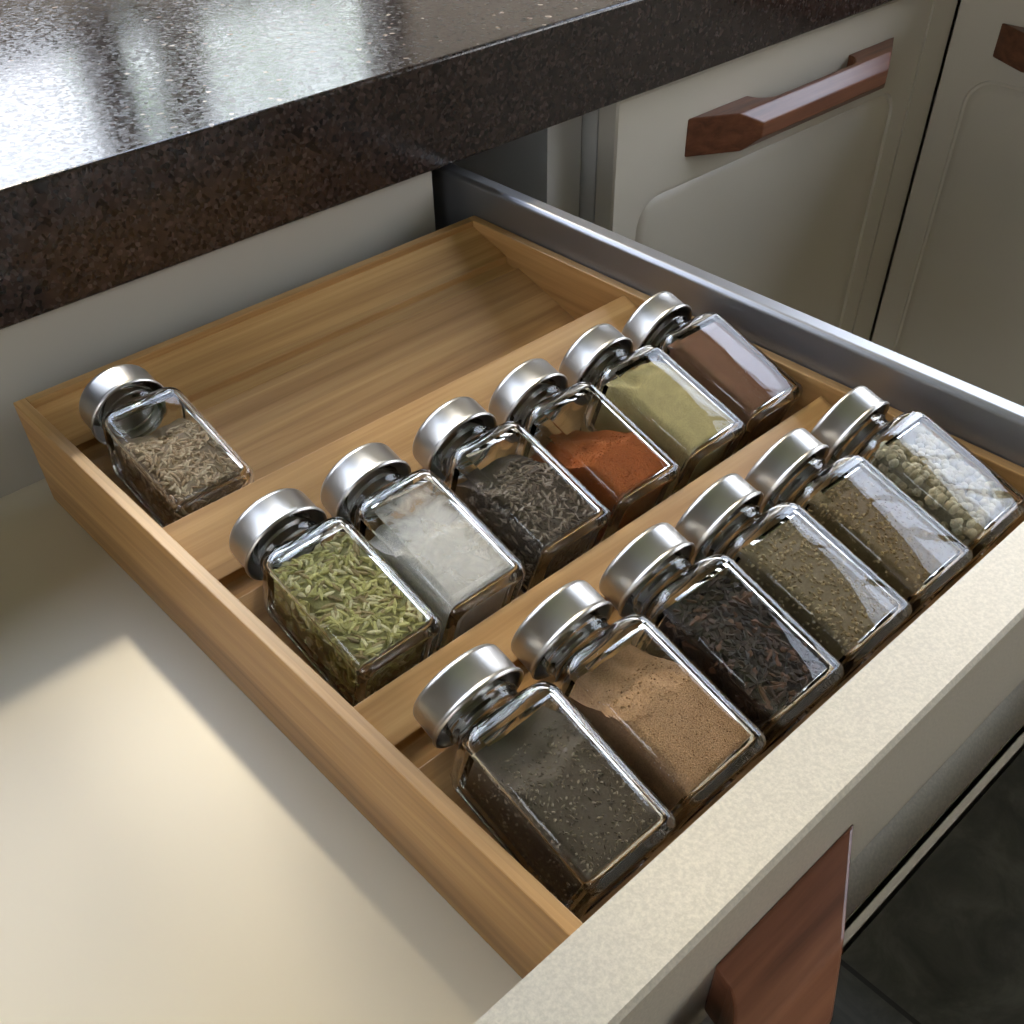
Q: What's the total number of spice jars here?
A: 13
